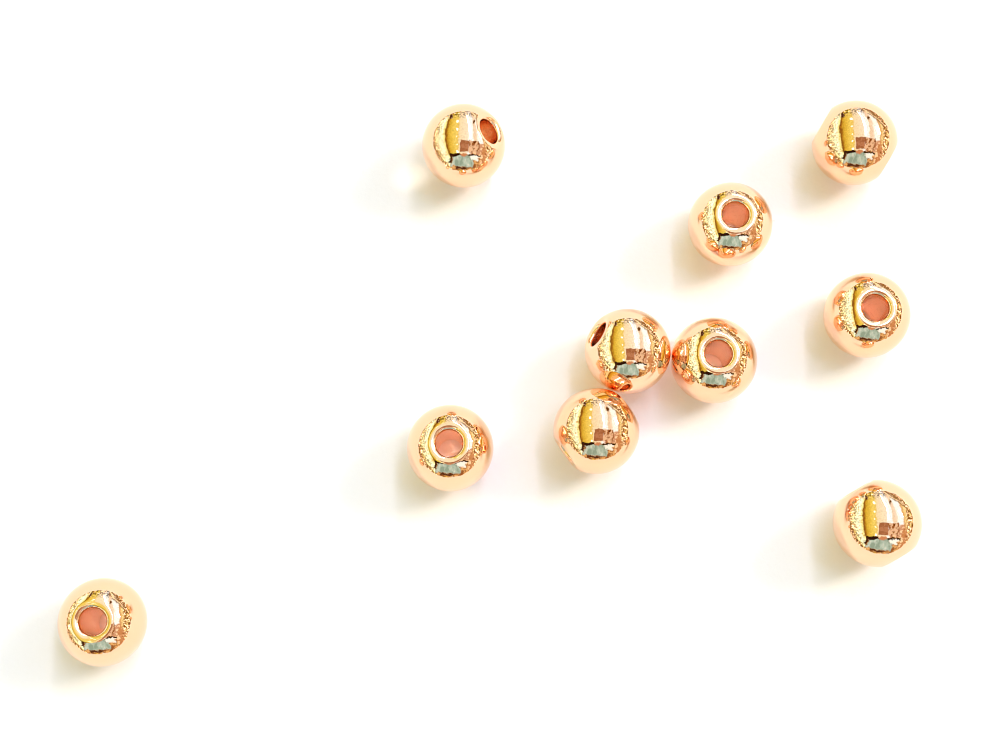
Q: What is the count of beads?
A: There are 10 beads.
